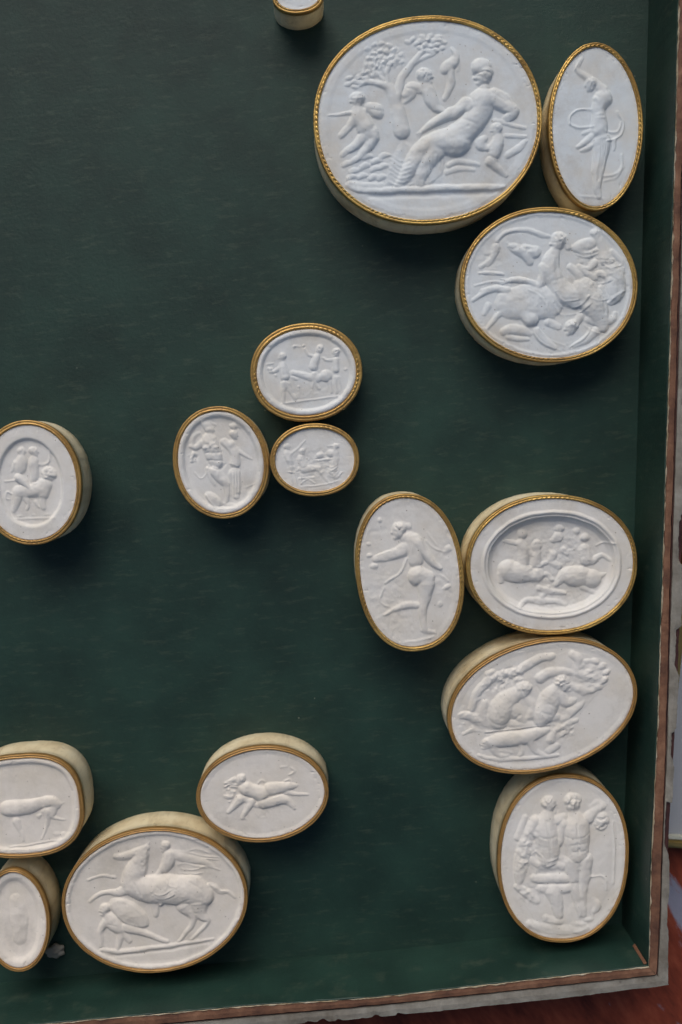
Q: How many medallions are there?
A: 16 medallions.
